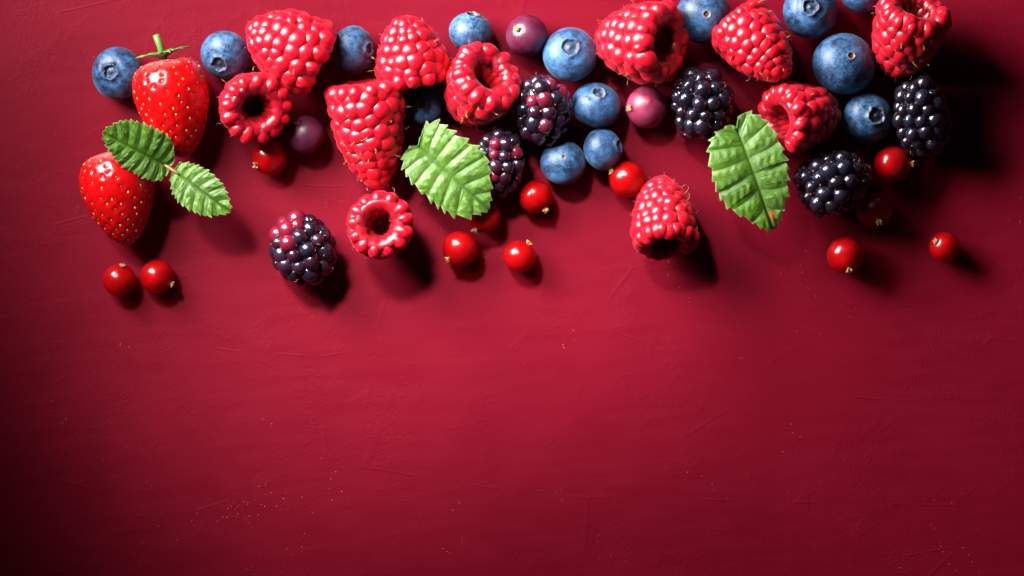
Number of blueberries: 14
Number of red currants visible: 12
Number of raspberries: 11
